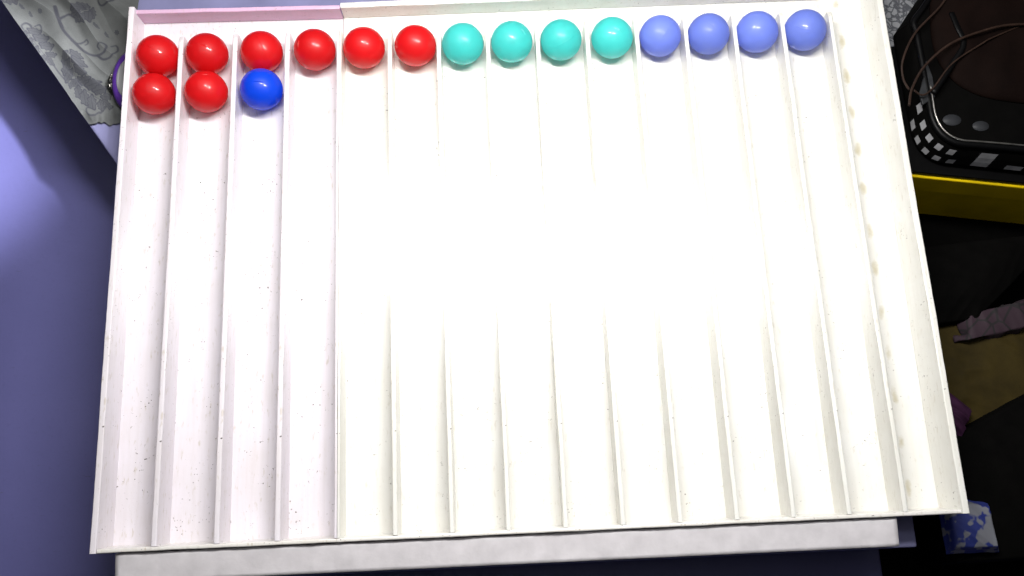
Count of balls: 17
